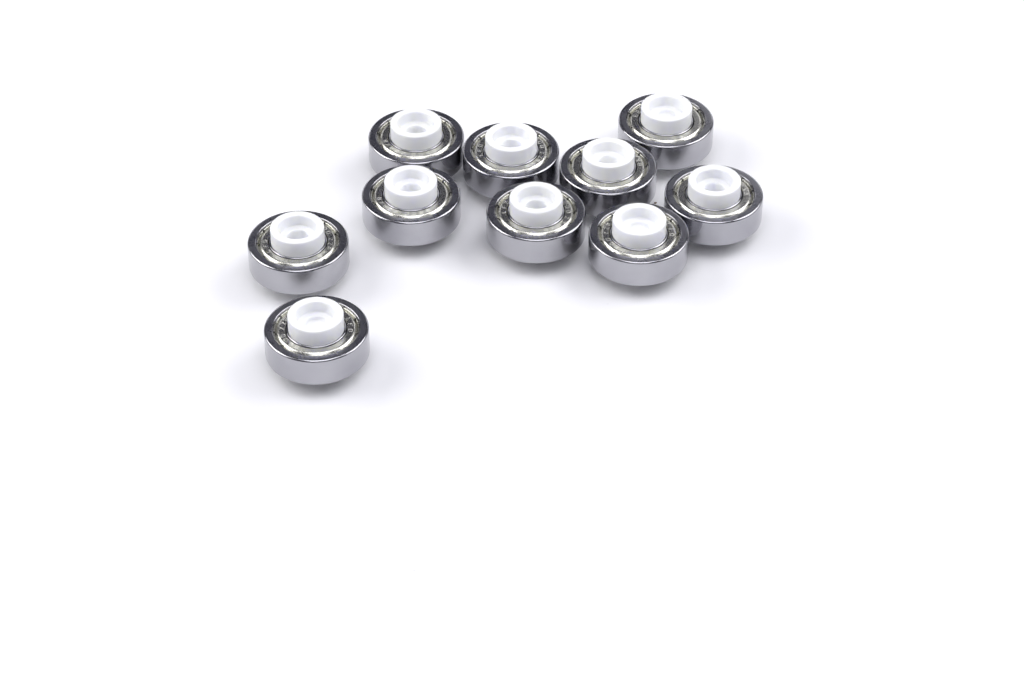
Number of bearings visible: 10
